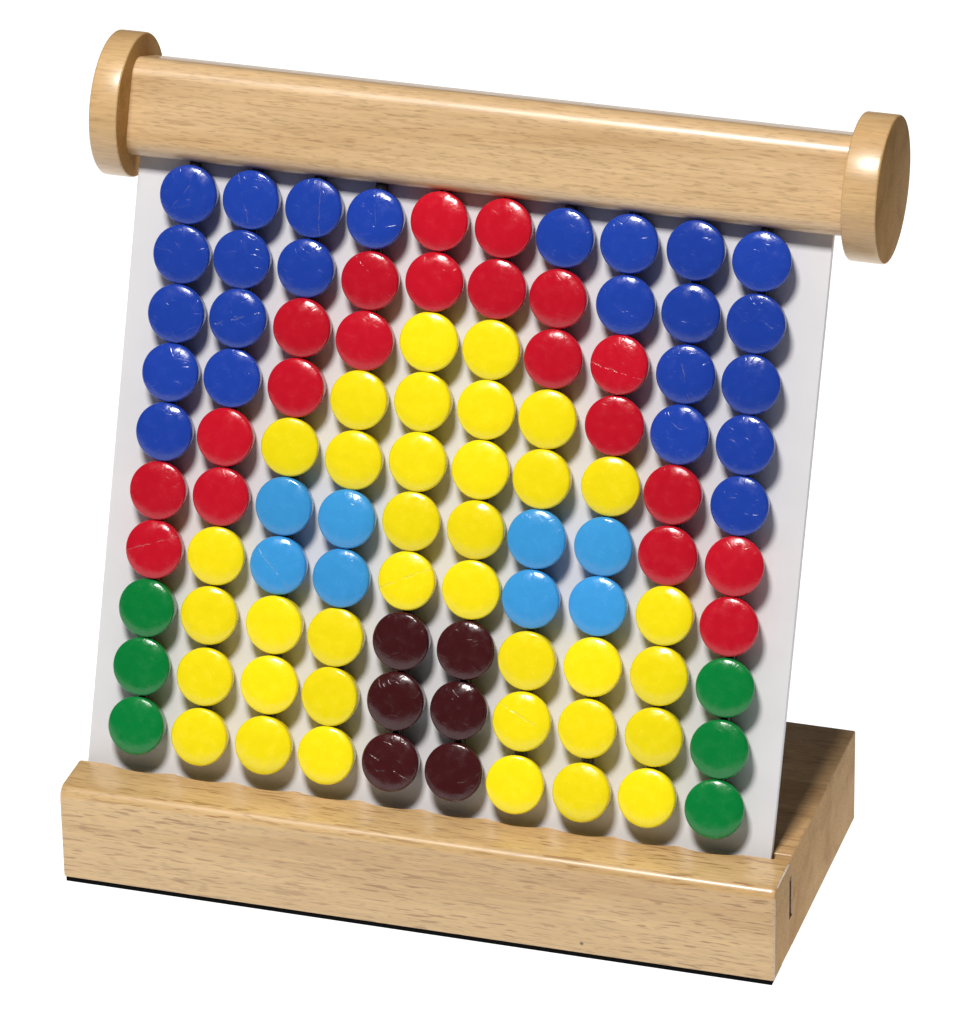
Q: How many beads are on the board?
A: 100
